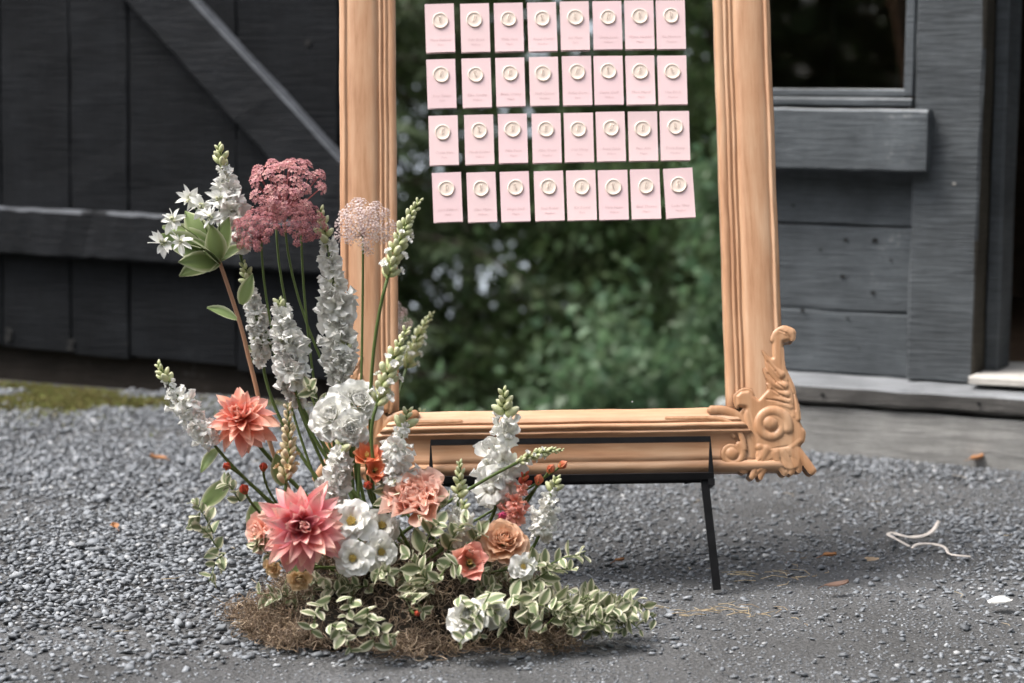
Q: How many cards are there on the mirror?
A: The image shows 32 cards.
